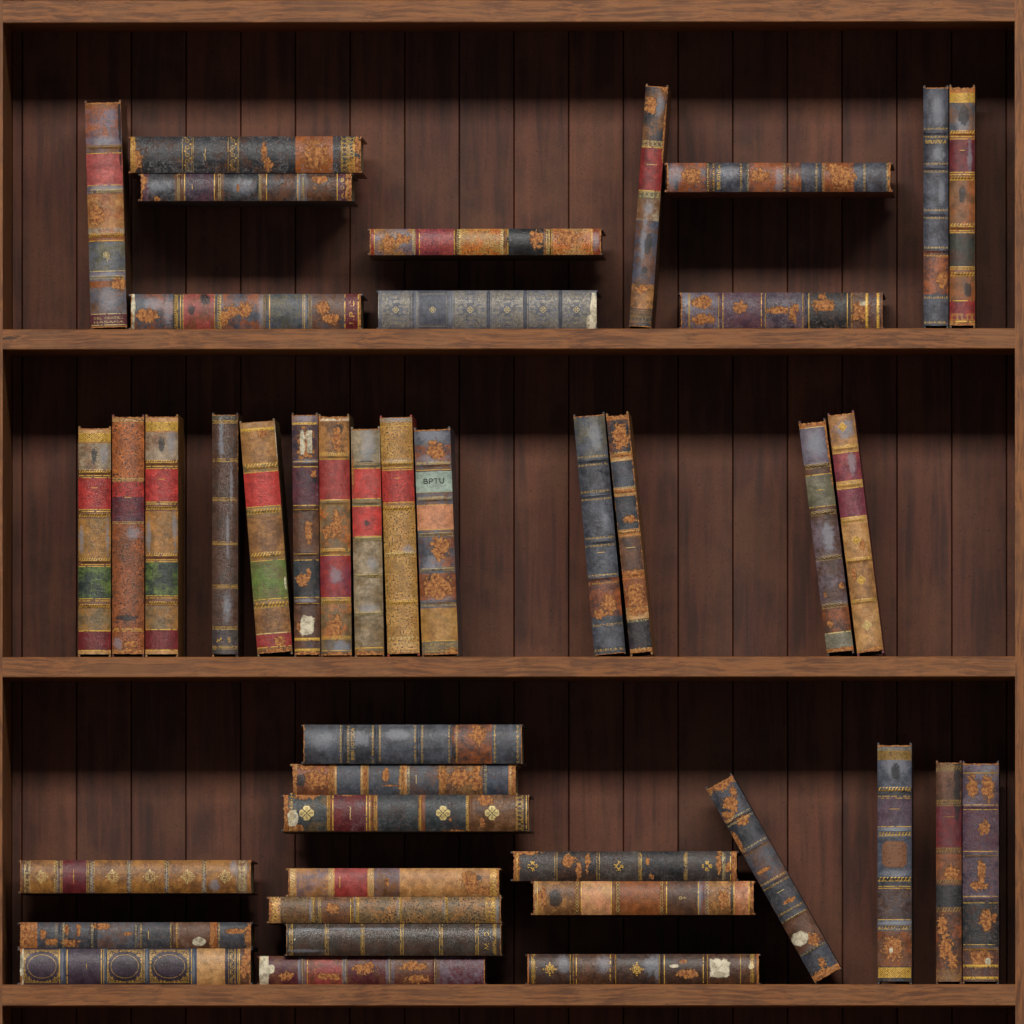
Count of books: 42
